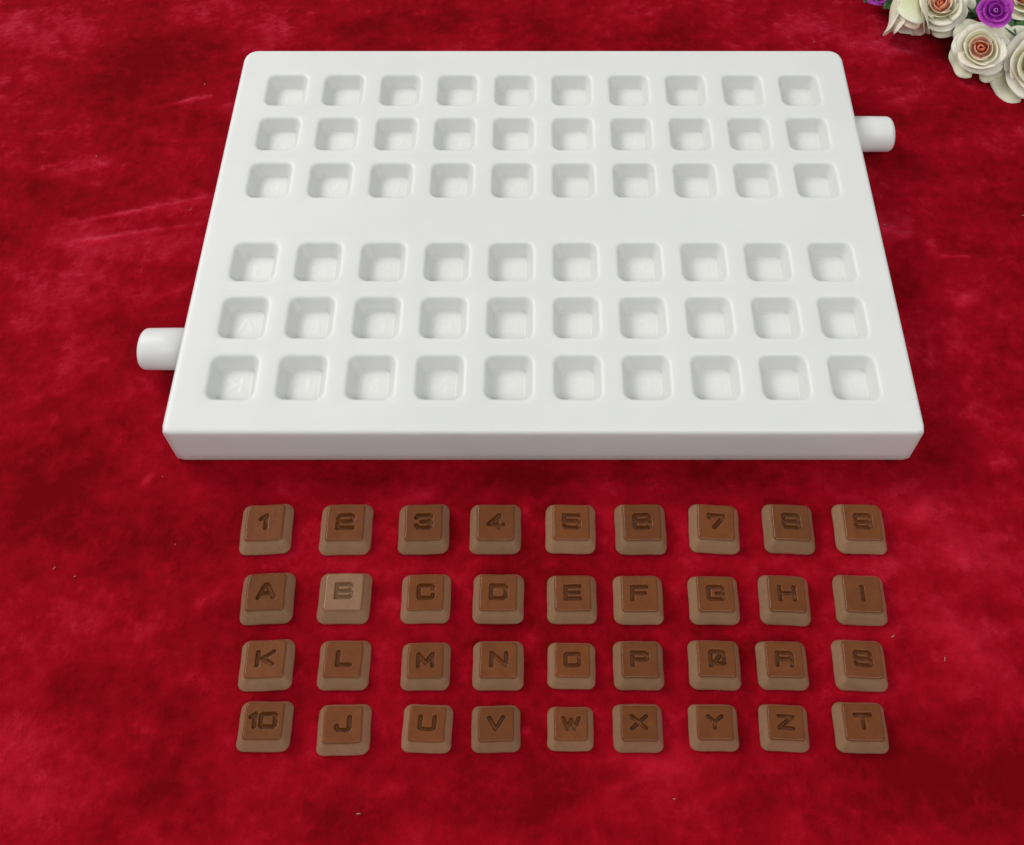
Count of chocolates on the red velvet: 36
